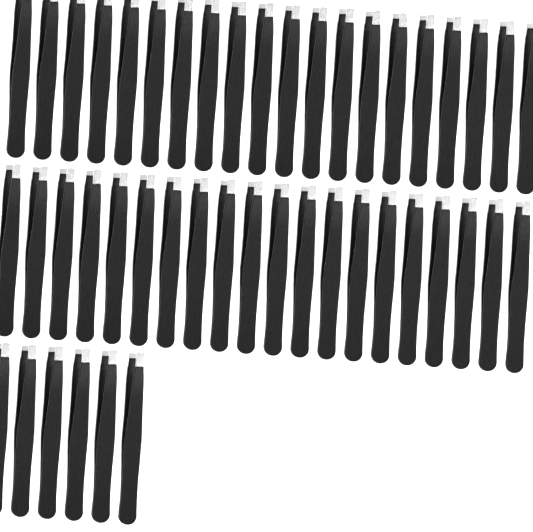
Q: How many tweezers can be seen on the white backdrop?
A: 46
